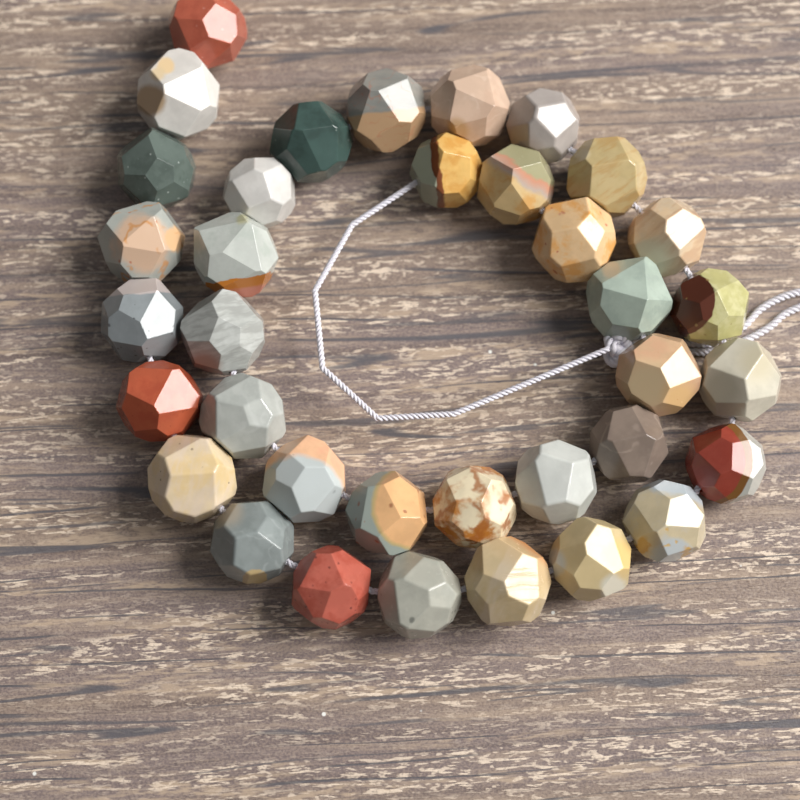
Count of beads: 36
